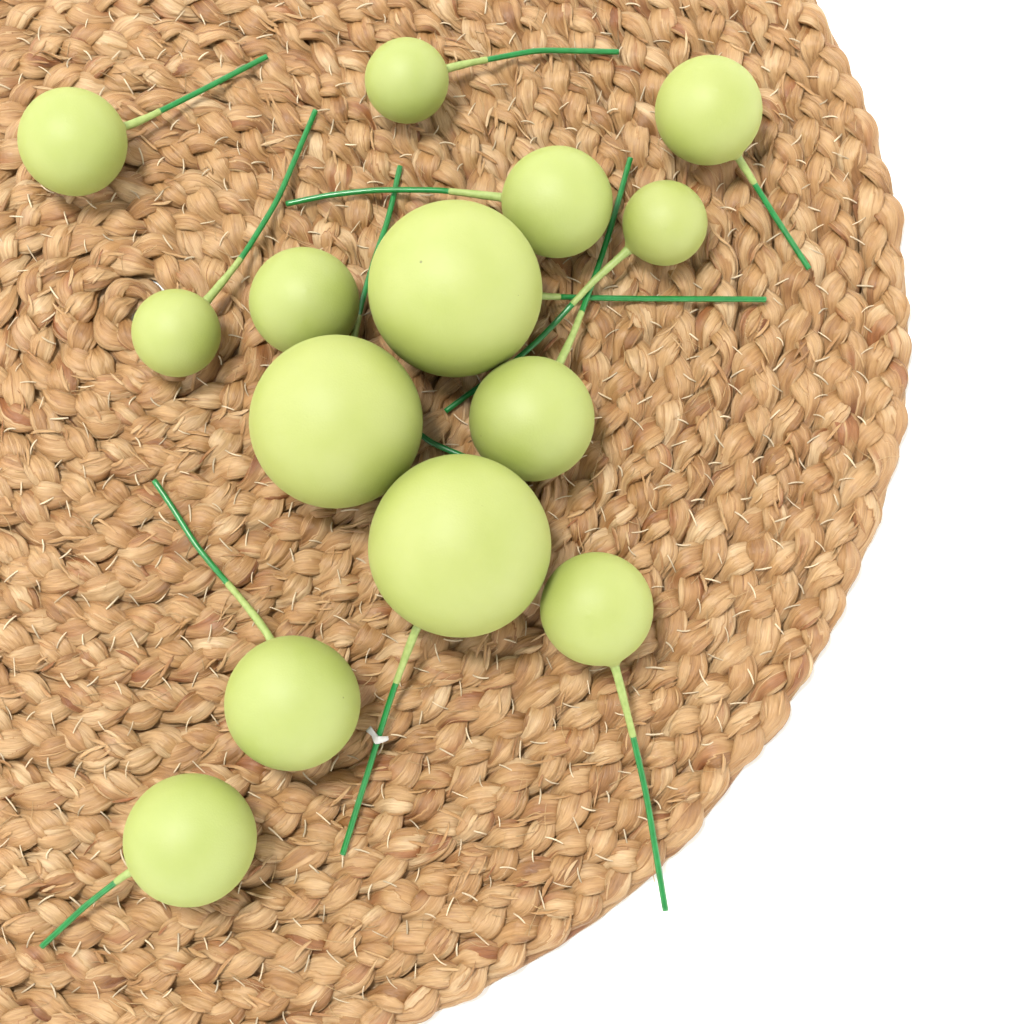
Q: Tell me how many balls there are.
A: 14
